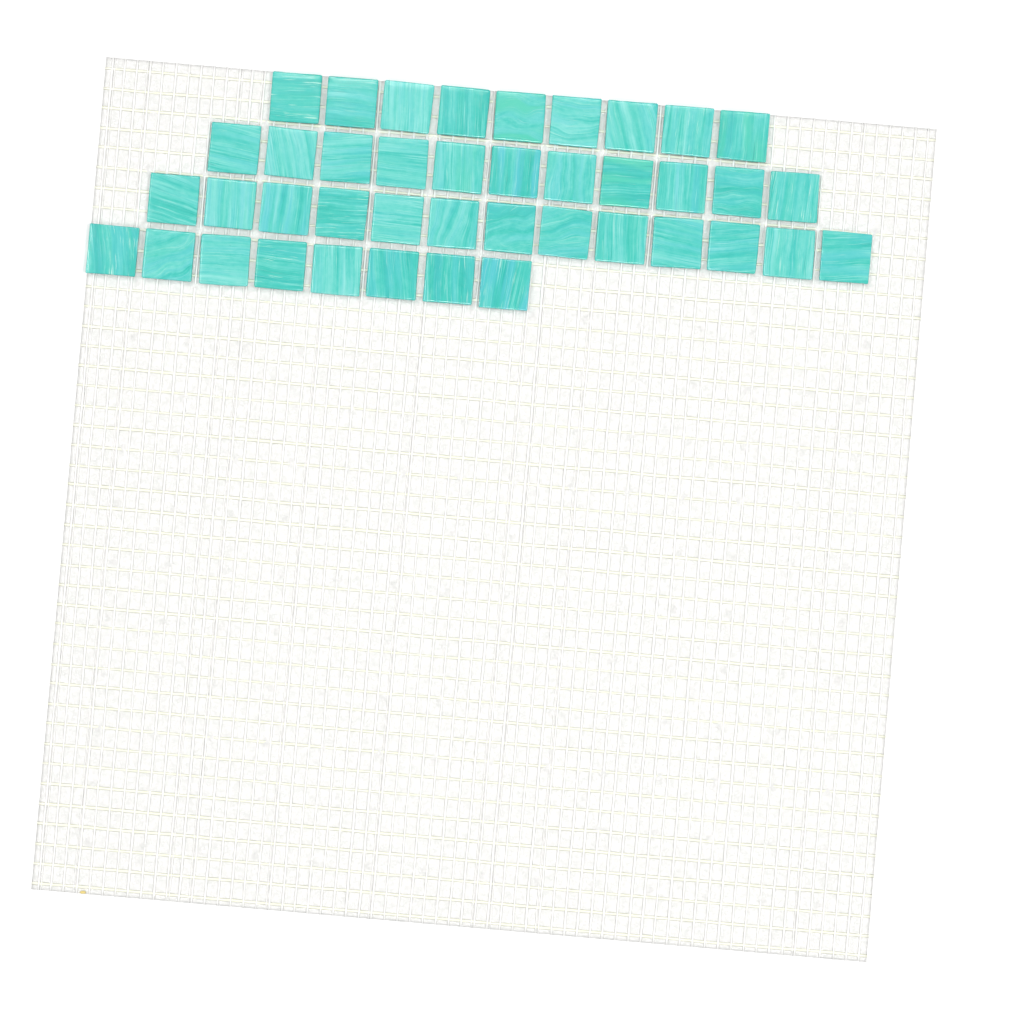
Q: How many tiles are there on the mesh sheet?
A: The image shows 41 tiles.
